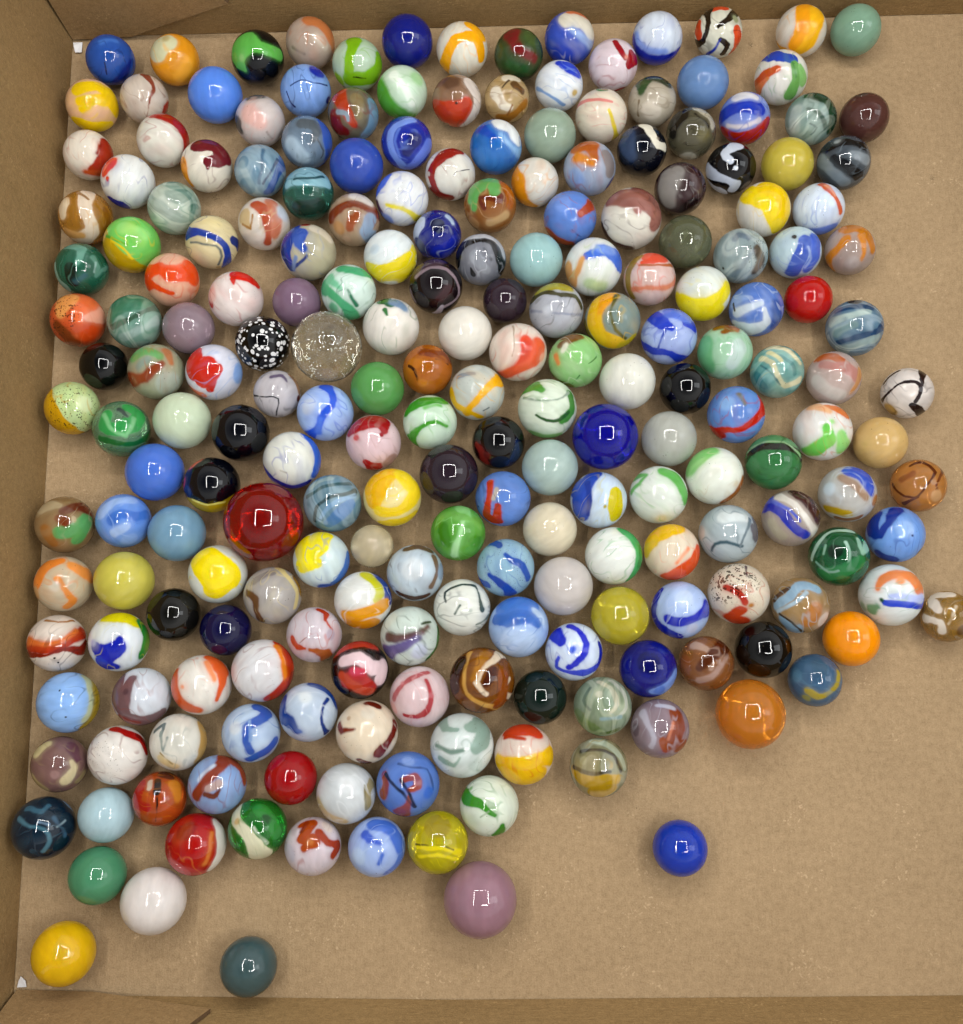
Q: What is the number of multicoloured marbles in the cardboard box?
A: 170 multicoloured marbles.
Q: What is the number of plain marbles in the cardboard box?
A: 49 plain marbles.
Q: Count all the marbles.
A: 219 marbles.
